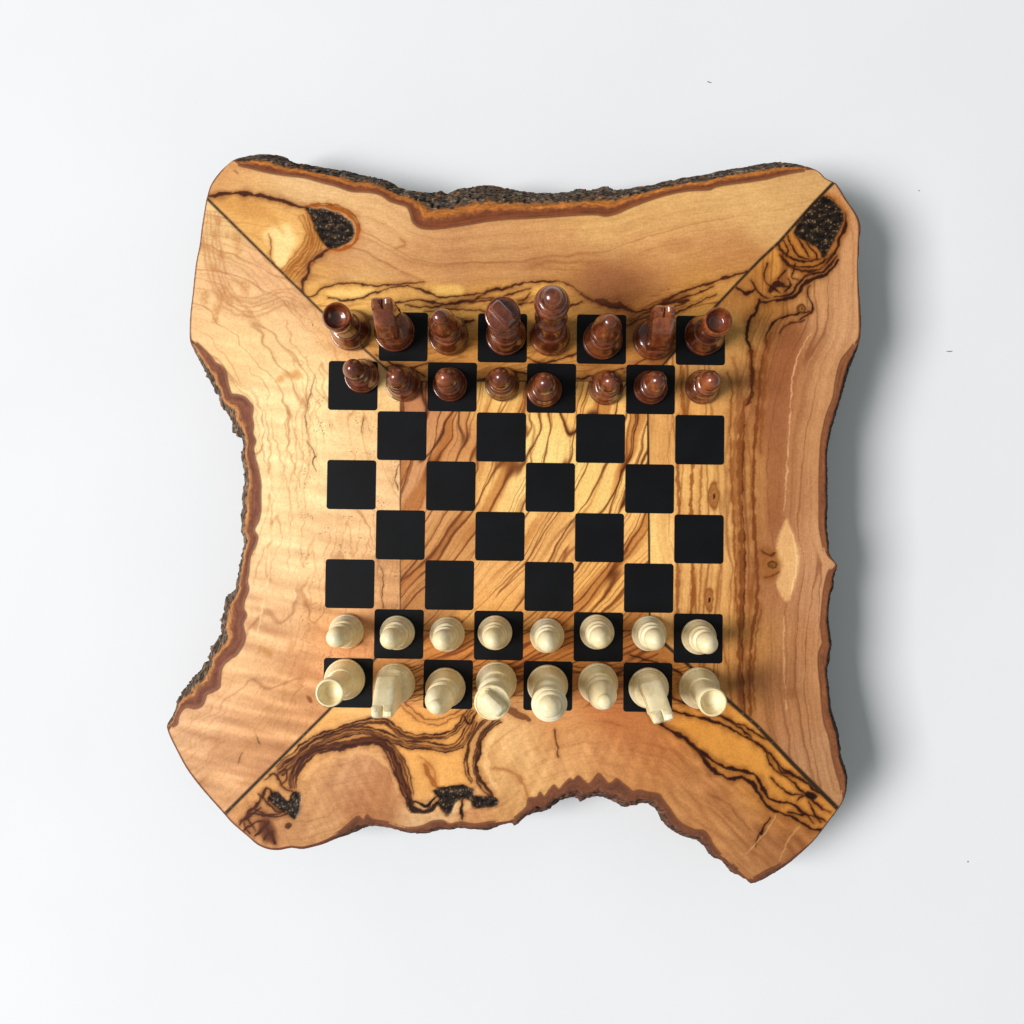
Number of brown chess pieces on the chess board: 16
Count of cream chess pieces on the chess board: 16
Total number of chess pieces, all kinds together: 32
